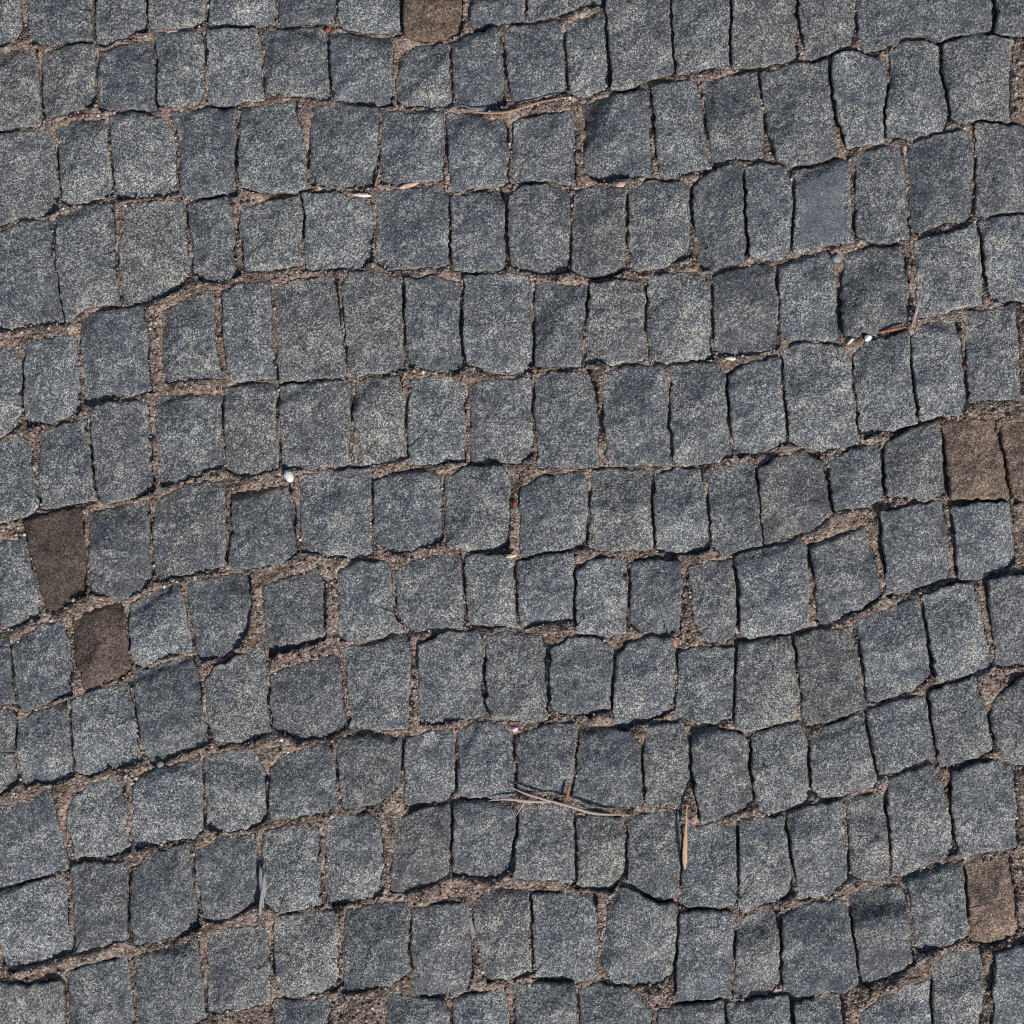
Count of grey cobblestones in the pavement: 200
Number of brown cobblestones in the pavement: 6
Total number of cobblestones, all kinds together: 206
